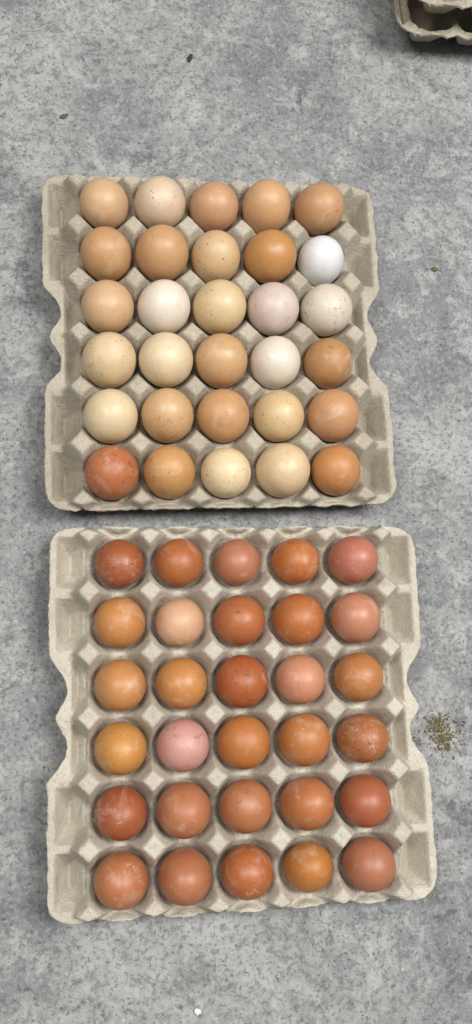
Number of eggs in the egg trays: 60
